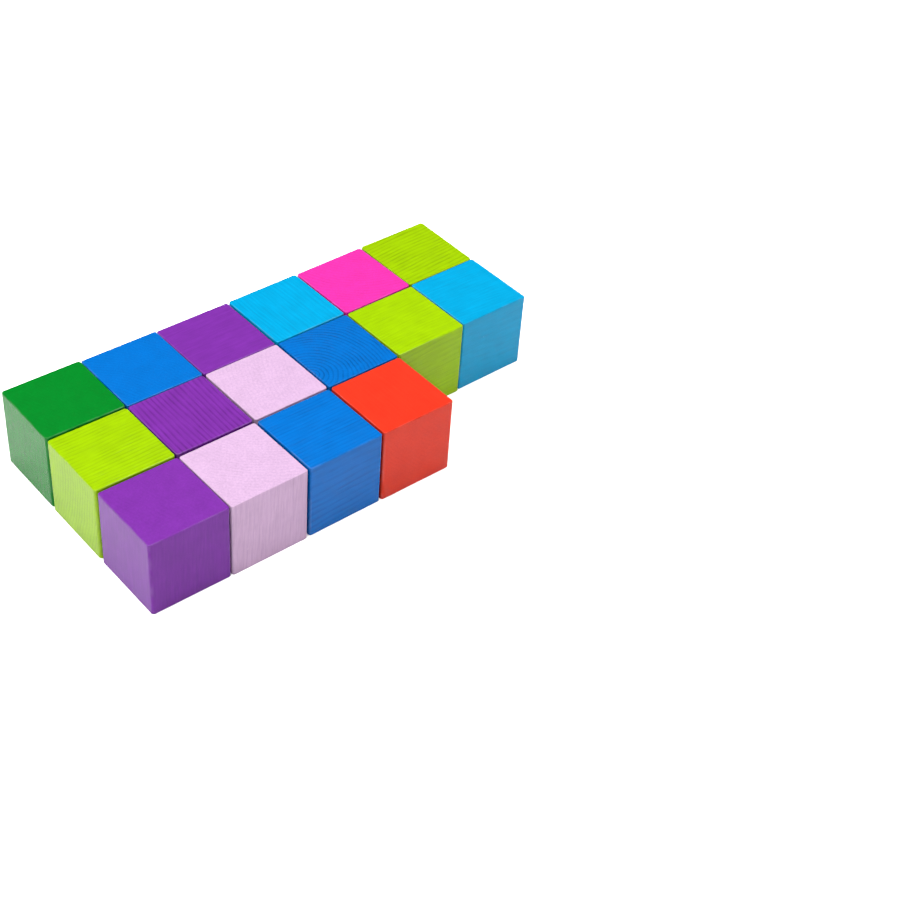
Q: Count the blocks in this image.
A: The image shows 16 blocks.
